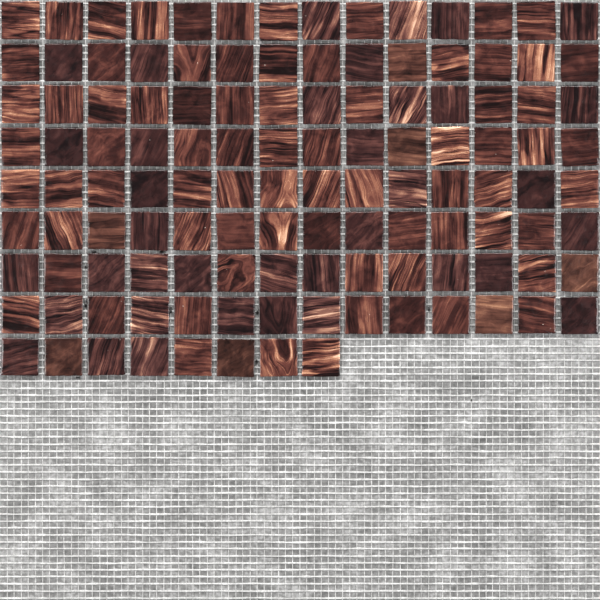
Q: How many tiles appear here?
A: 120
